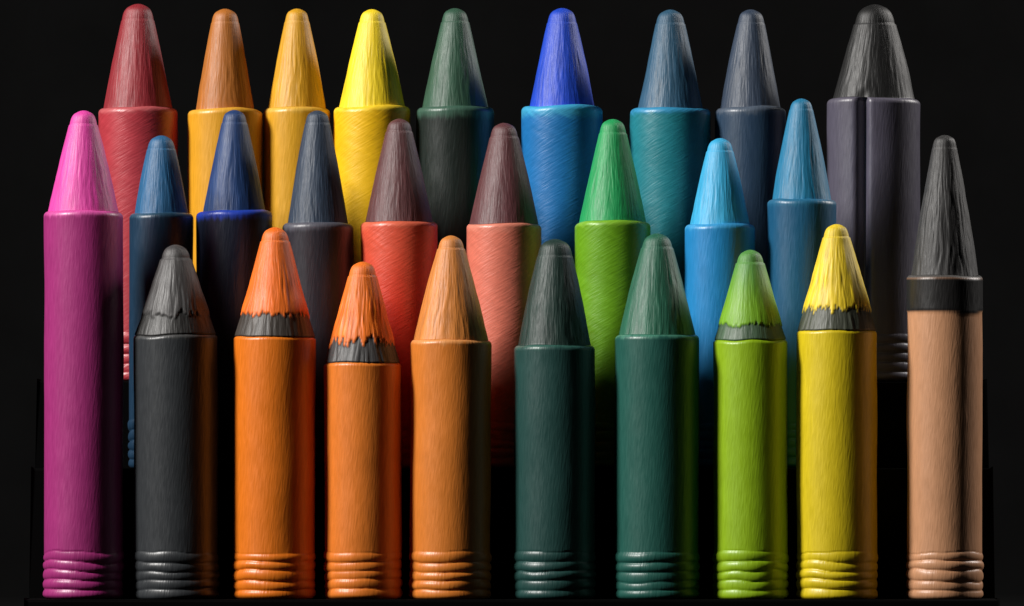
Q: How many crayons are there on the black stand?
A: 27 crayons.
